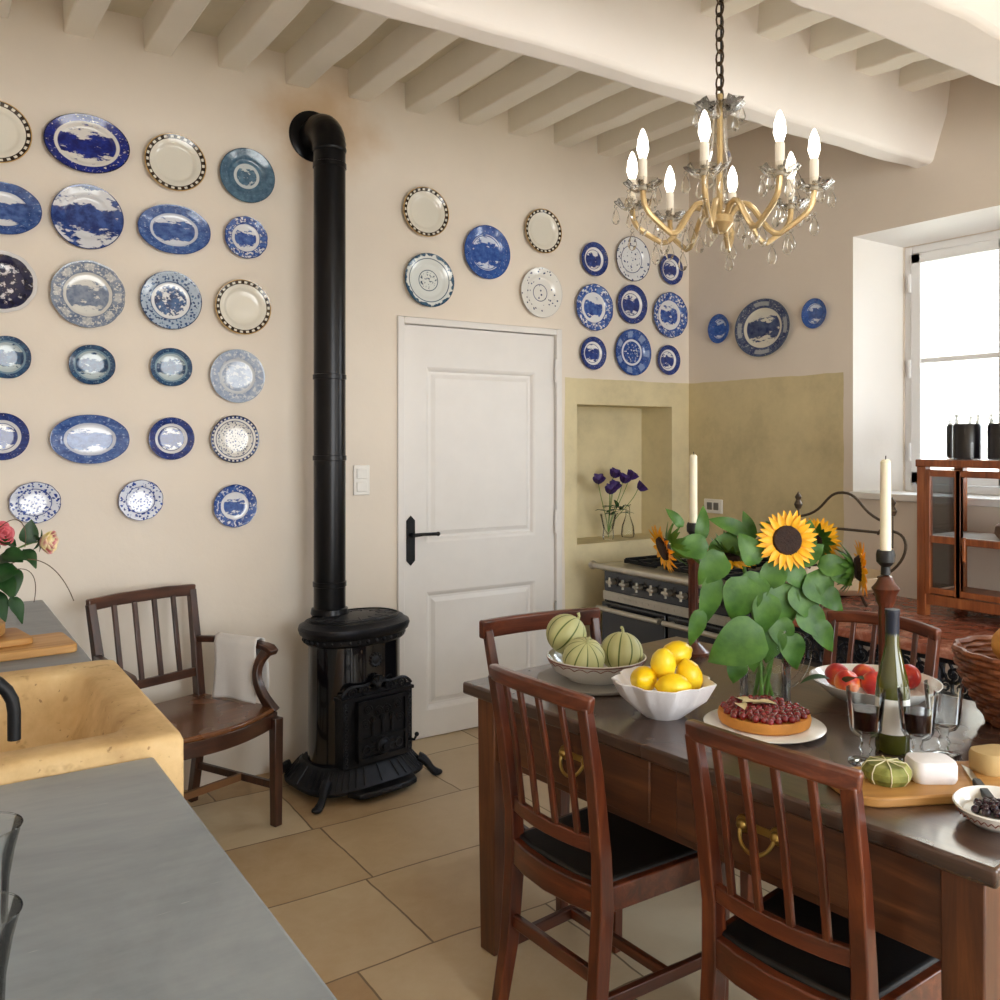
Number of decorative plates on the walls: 40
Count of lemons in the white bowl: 5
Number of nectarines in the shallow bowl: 5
